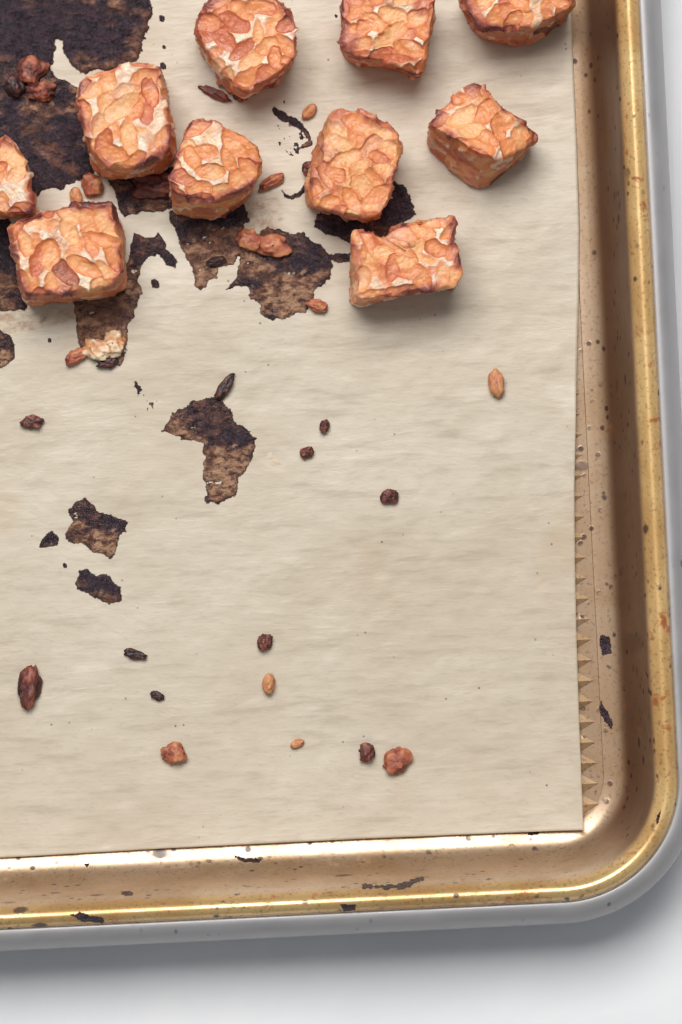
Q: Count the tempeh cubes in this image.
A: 10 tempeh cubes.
